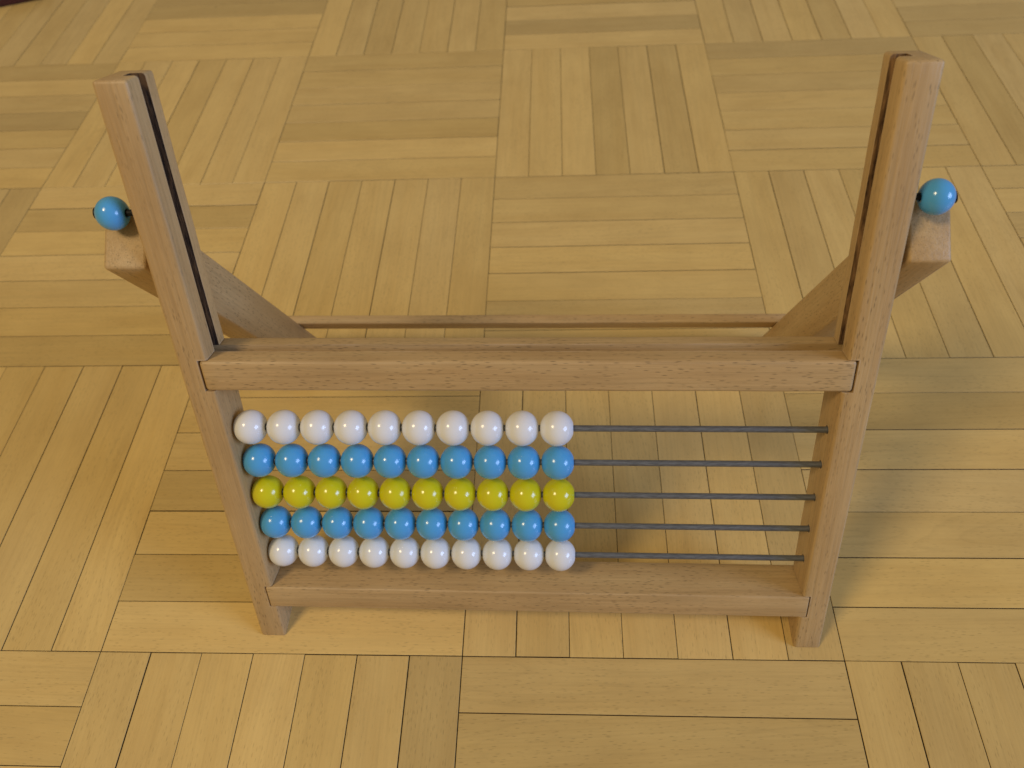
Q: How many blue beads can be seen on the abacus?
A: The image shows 22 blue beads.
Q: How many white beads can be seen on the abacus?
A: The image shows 20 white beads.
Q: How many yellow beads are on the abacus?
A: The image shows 10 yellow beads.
